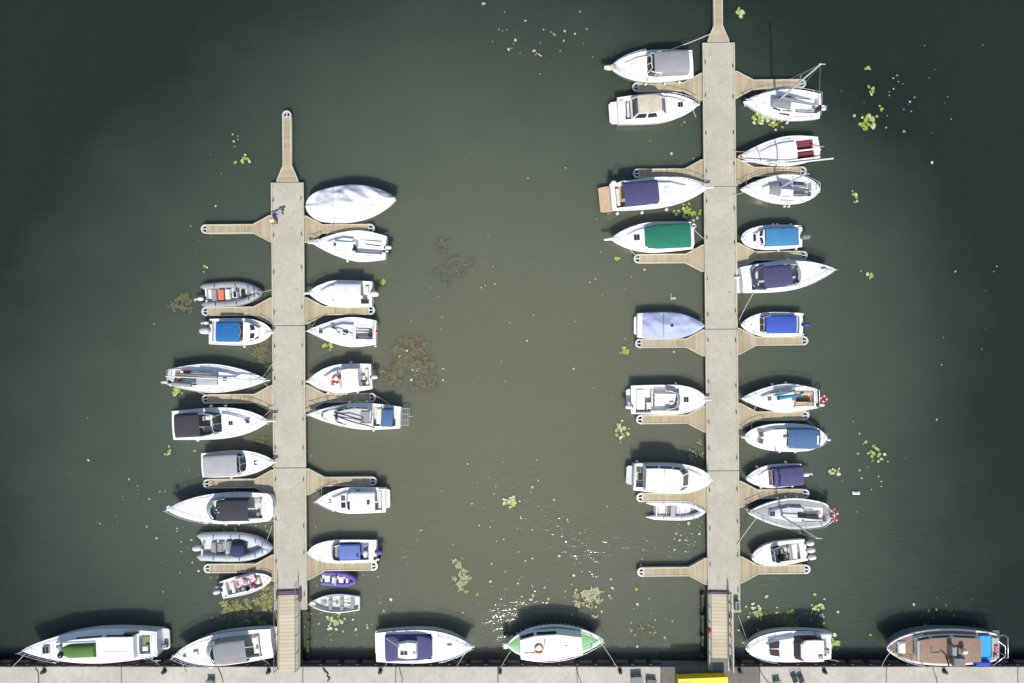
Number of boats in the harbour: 43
